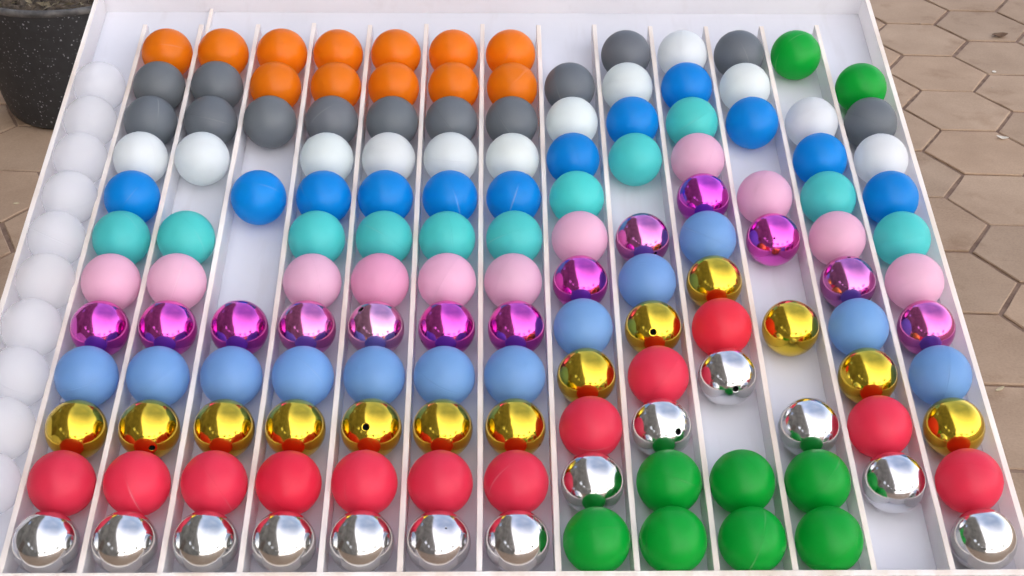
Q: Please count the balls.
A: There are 153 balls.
